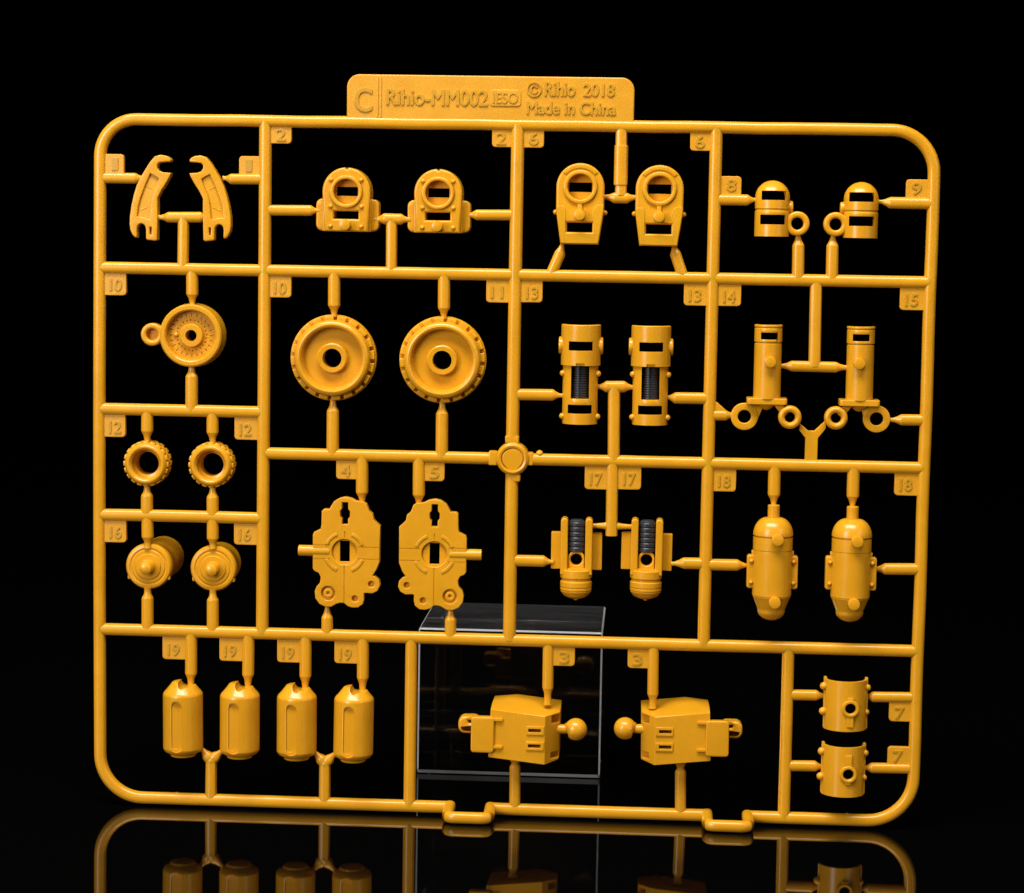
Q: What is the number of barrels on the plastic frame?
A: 4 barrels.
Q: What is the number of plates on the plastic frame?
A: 2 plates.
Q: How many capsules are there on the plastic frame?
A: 2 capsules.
